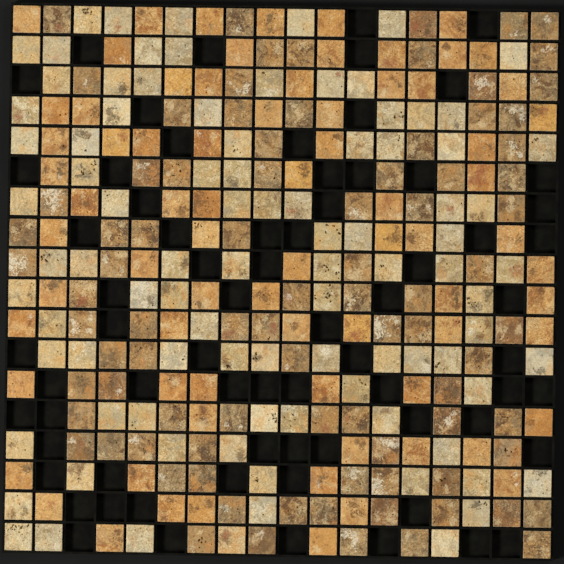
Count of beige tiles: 92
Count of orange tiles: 75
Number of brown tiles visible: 87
